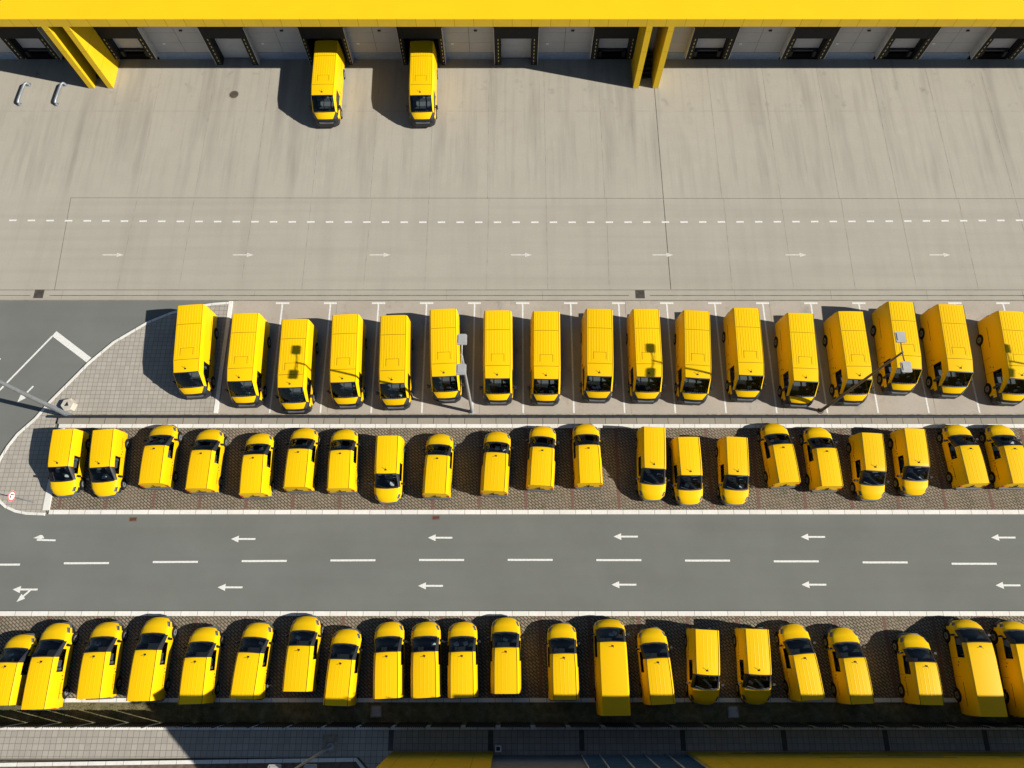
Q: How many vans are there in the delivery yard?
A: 62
